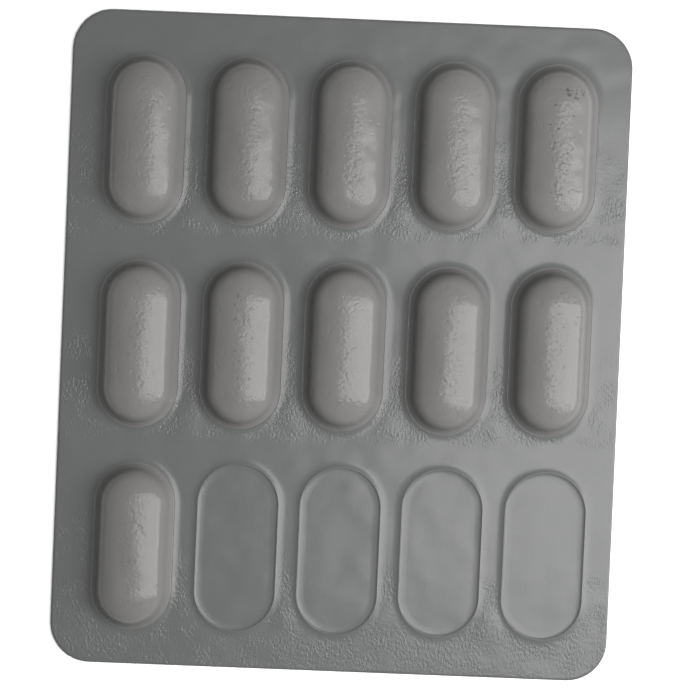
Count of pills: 11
